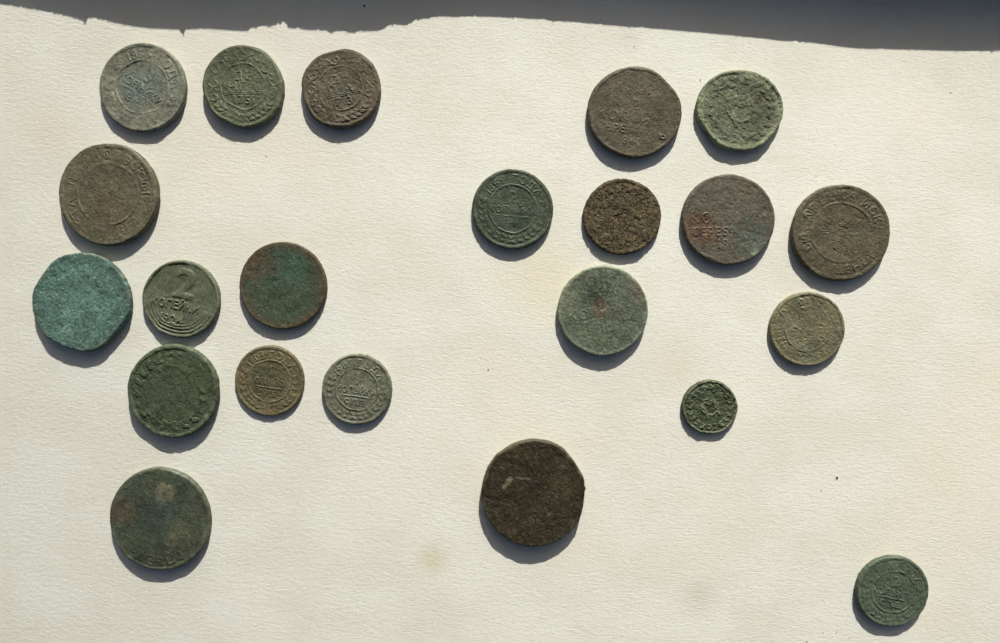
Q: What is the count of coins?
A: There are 22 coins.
